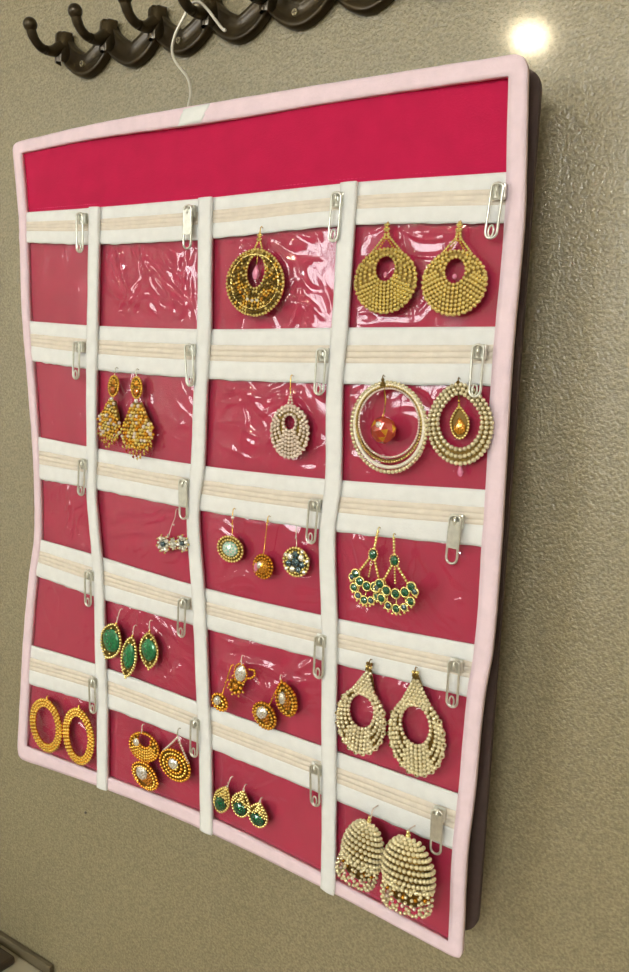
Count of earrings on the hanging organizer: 33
